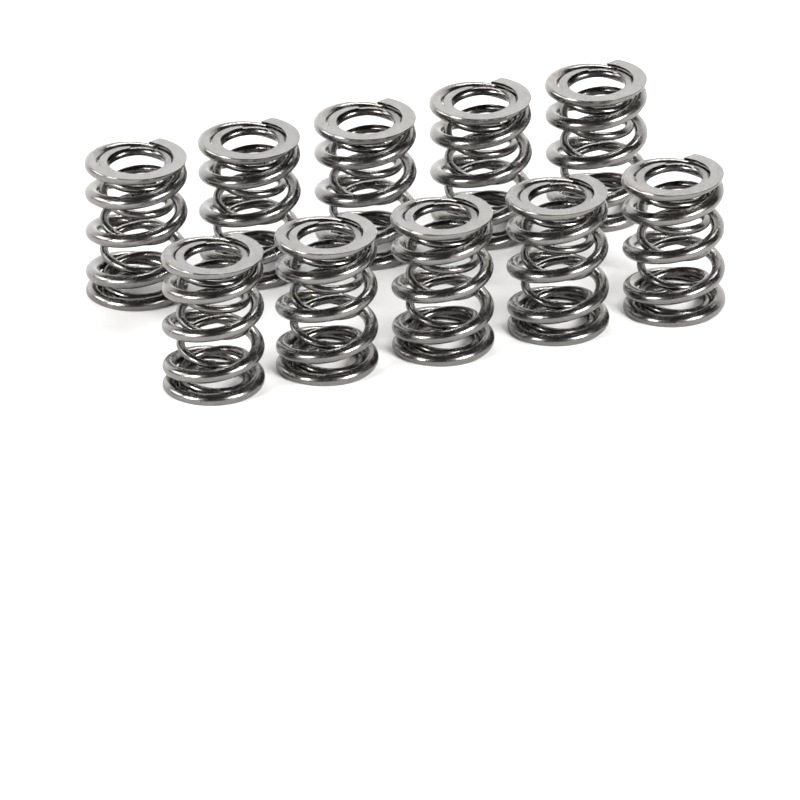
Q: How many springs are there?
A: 10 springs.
